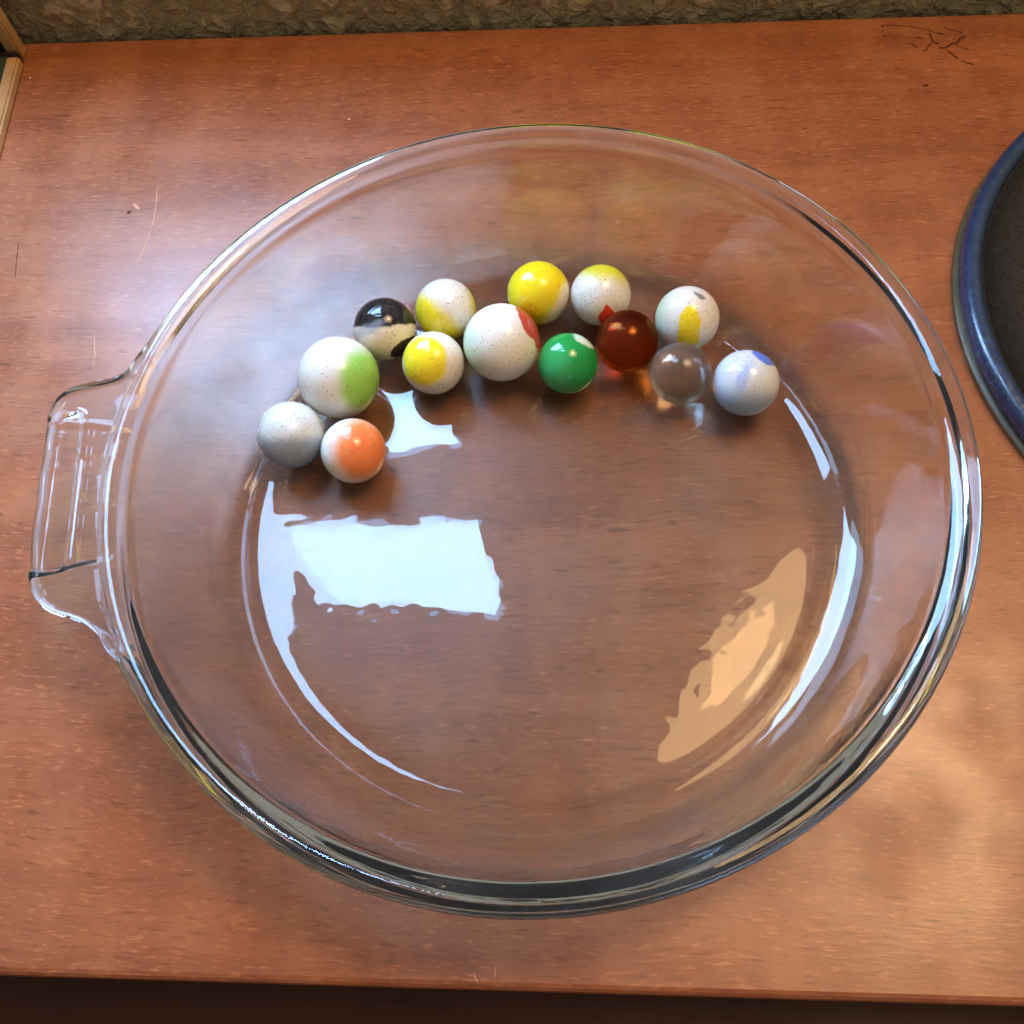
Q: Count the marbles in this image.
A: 14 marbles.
